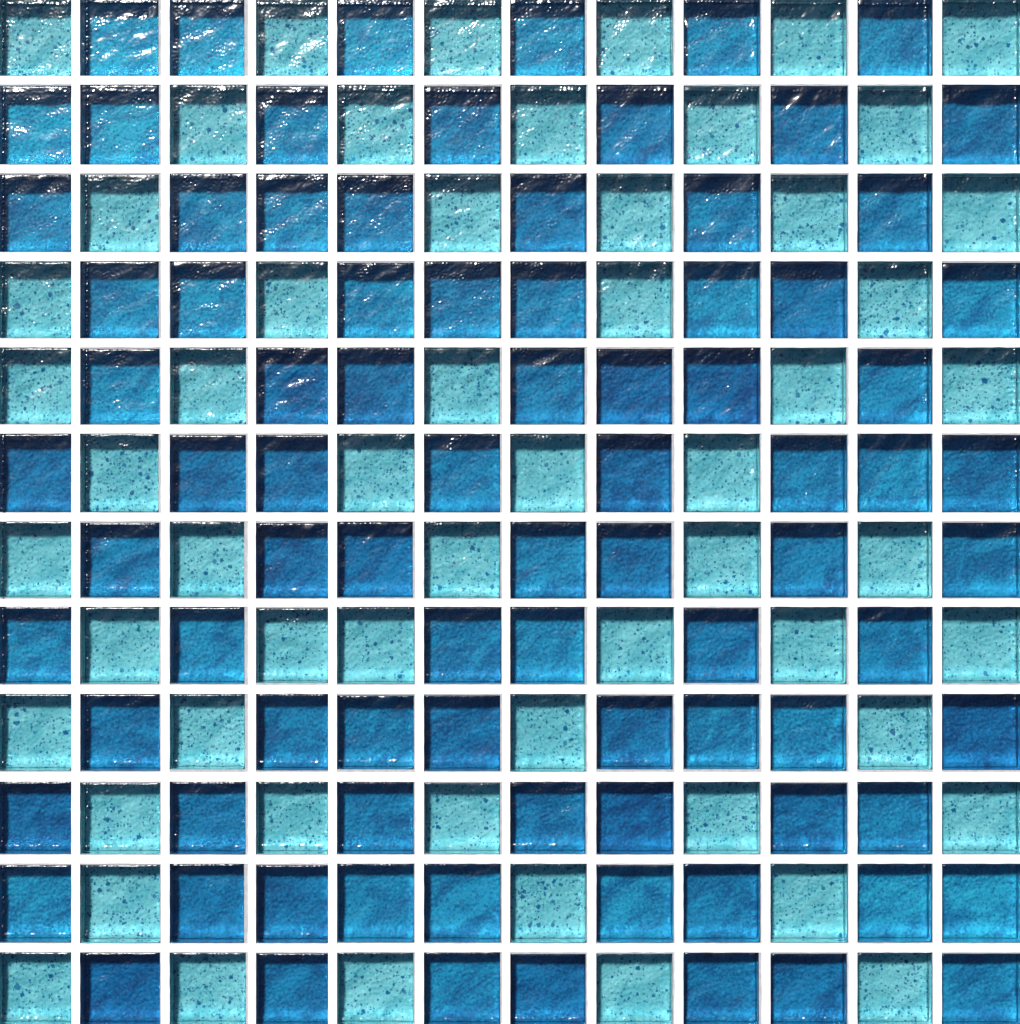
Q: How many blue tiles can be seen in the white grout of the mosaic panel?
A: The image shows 87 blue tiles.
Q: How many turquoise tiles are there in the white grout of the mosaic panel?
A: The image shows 57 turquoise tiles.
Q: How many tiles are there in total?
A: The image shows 144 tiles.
